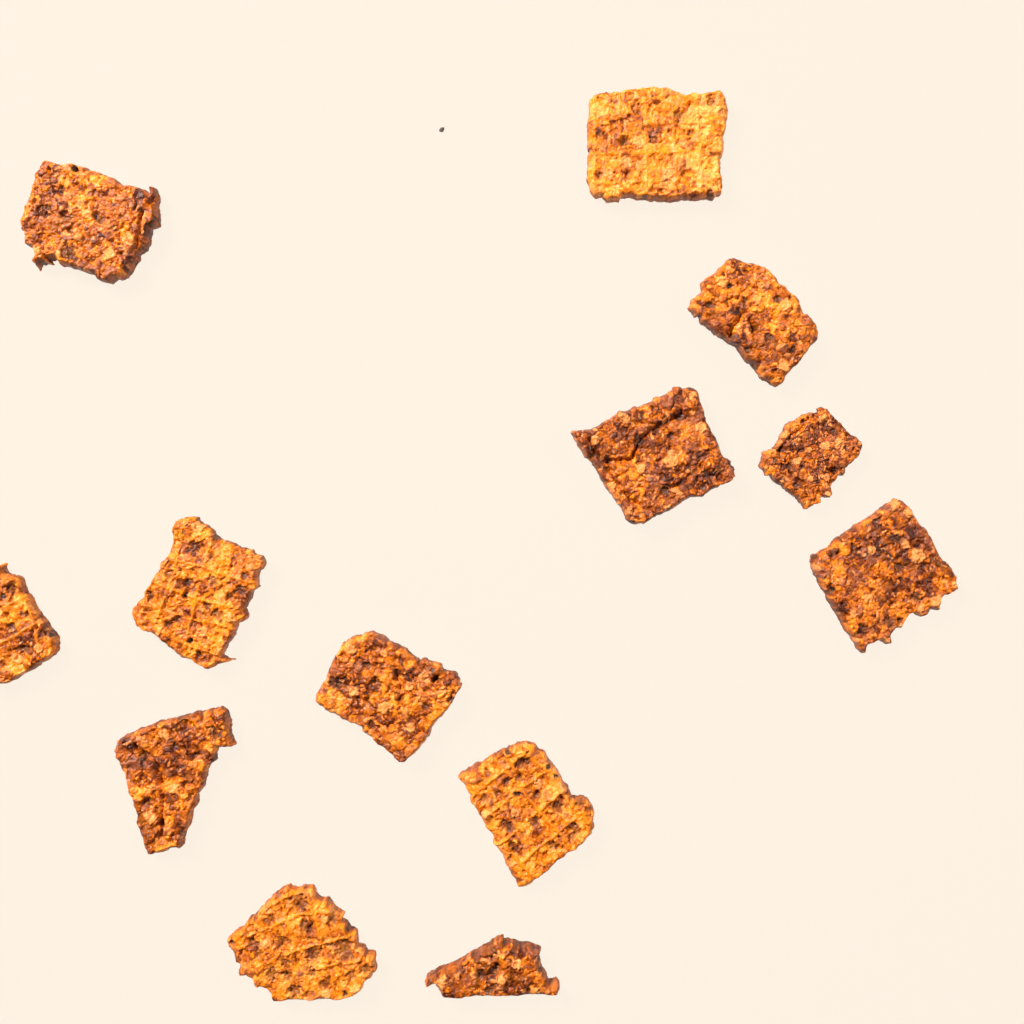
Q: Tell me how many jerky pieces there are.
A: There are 13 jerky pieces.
